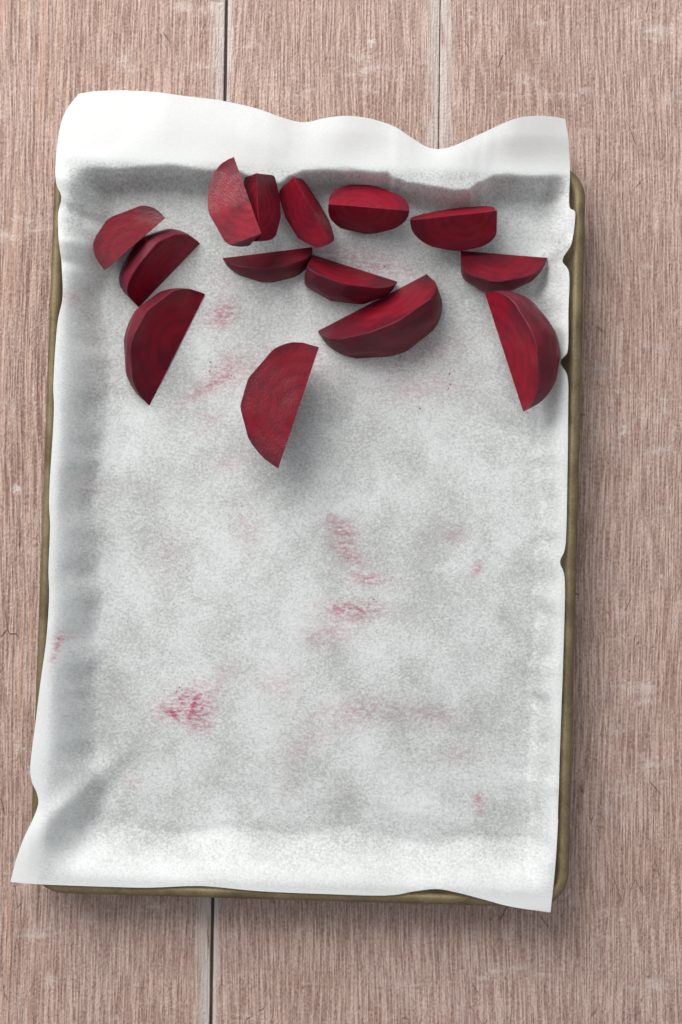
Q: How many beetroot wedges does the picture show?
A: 14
